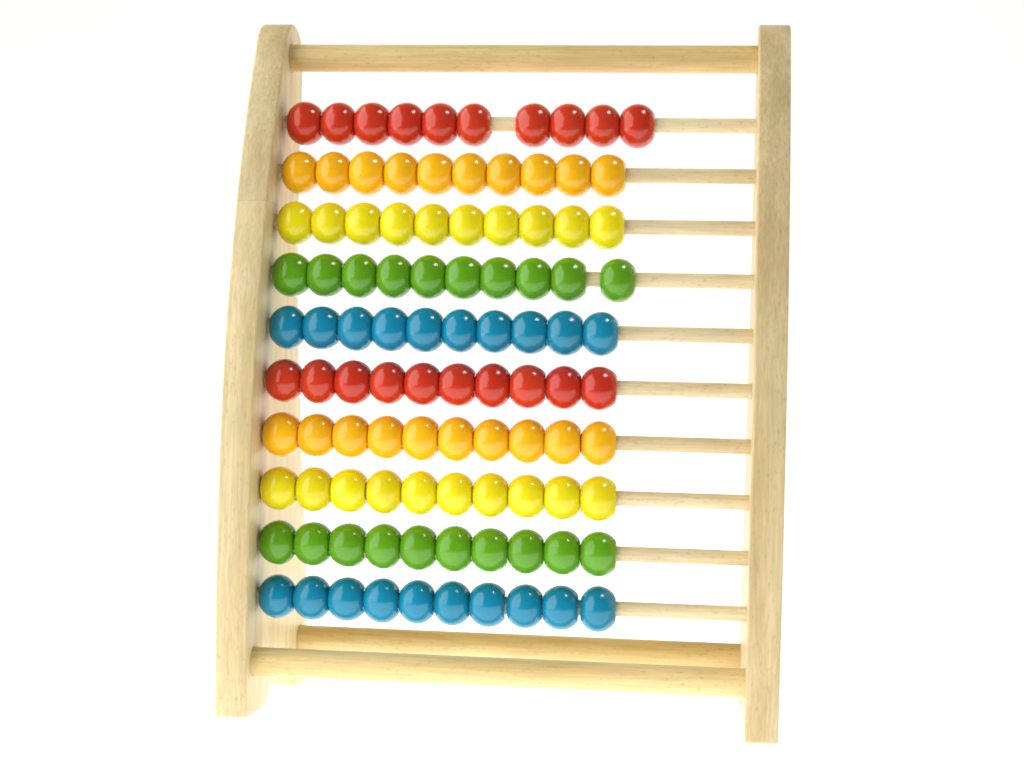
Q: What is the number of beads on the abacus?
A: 100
